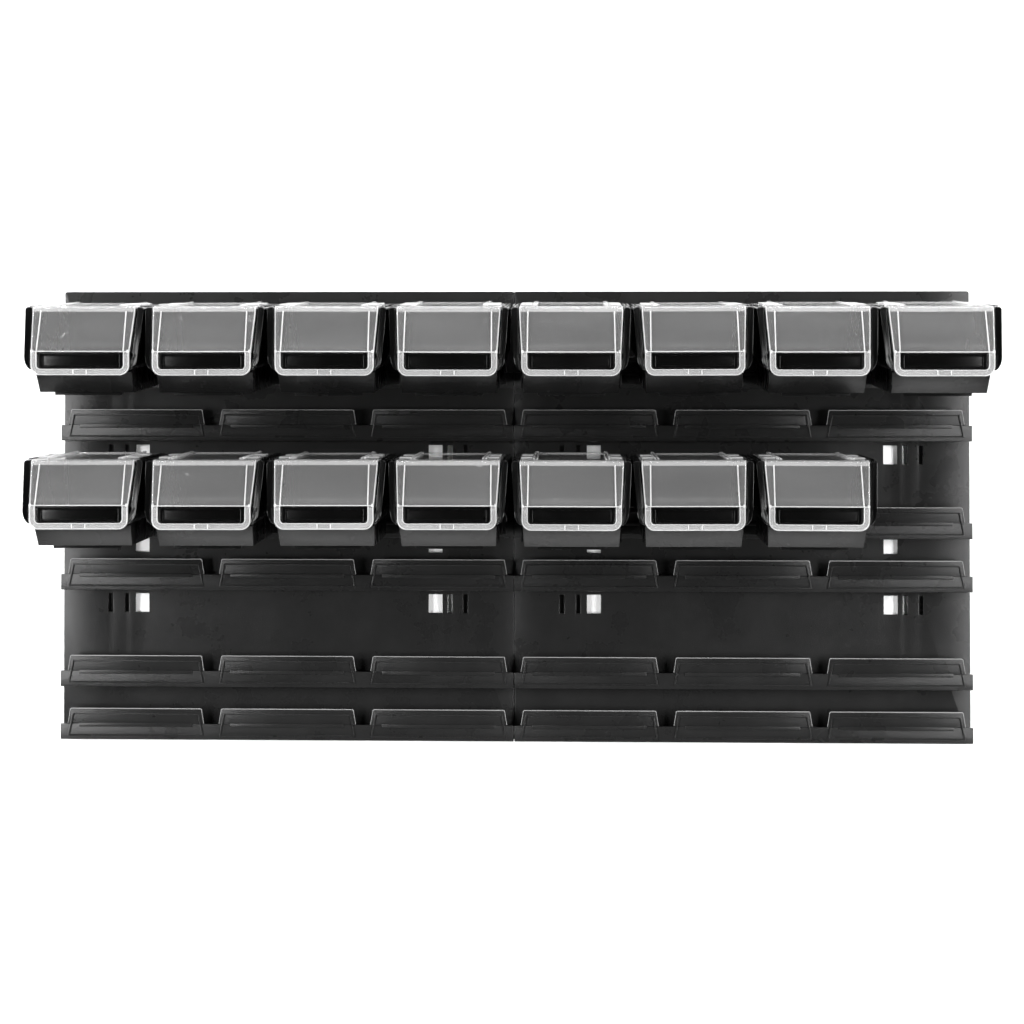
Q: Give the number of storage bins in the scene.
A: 15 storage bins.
